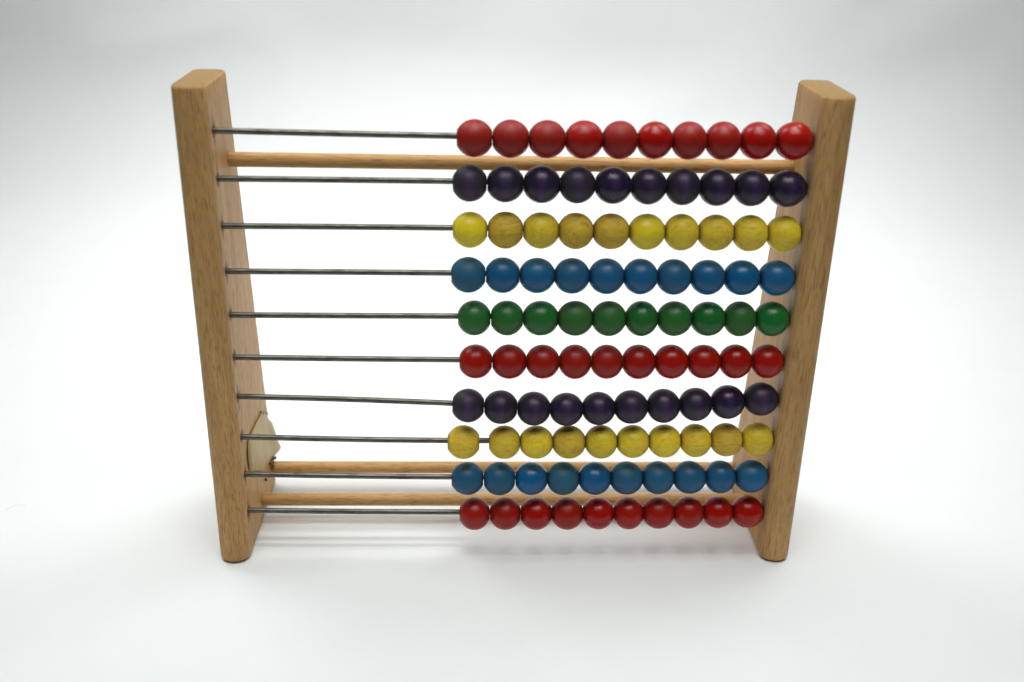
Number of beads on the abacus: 100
